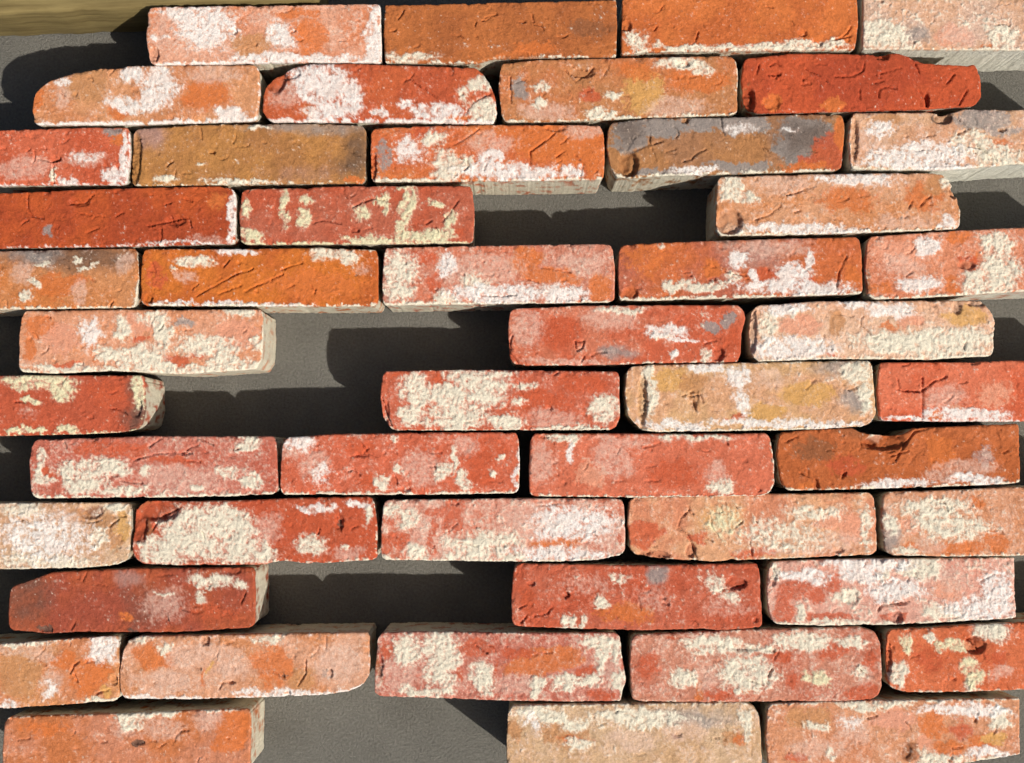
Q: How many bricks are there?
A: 48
